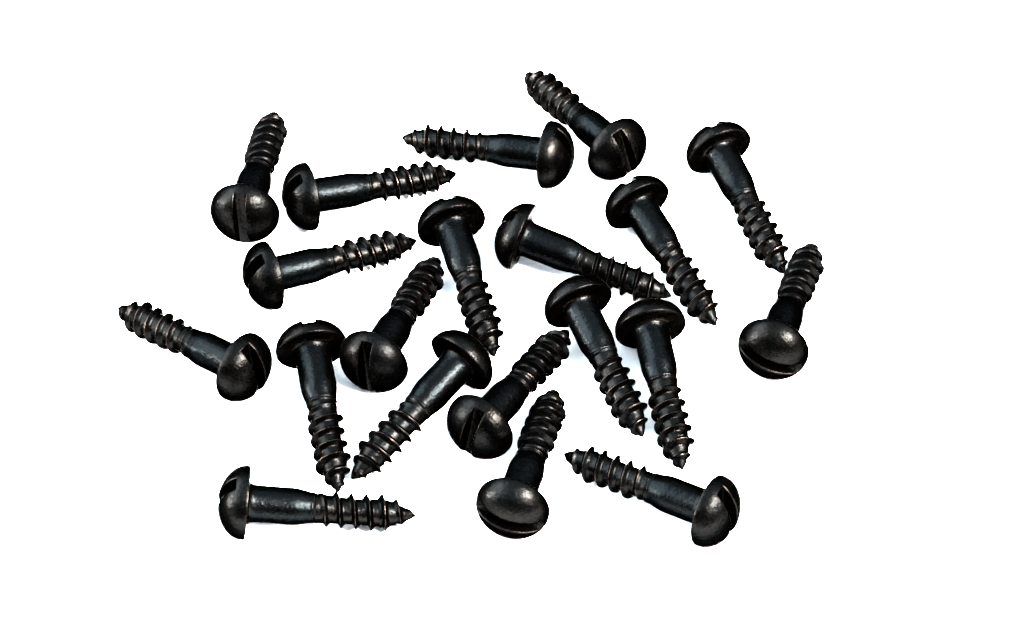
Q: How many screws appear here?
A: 20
